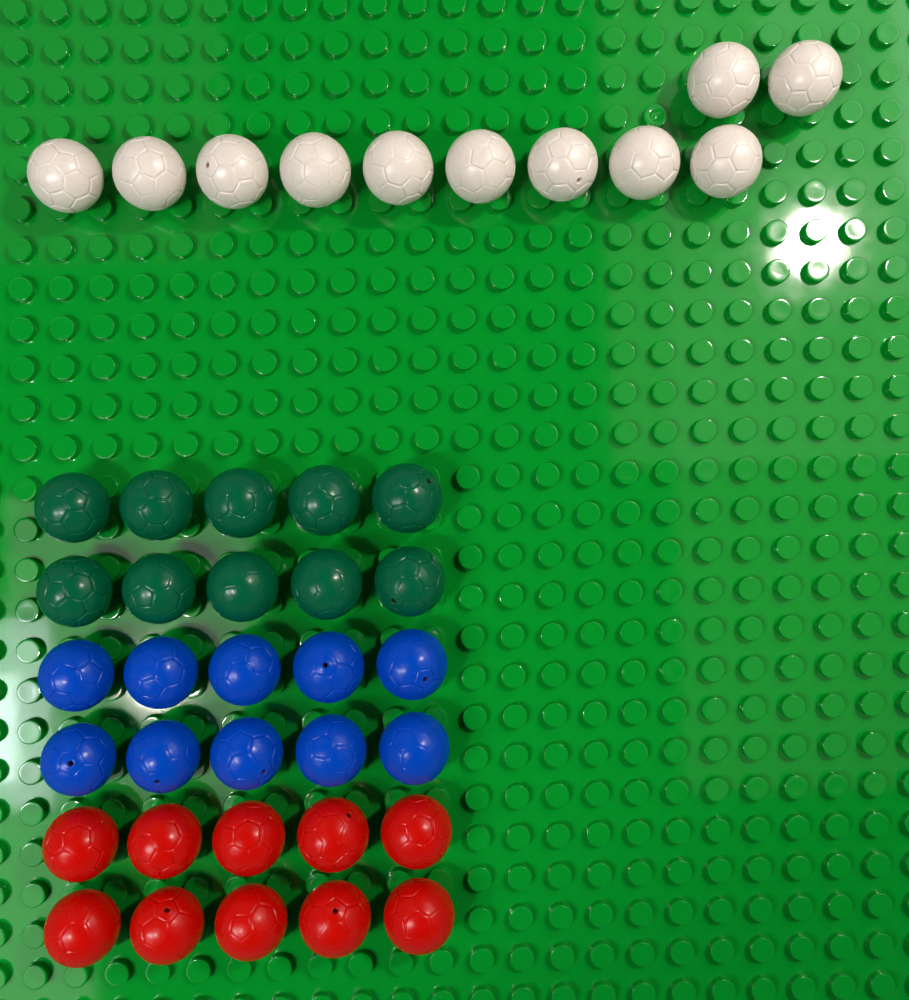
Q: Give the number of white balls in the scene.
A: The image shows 11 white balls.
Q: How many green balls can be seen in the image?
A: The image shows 10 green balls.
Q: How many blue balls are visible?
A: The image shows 10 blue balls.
